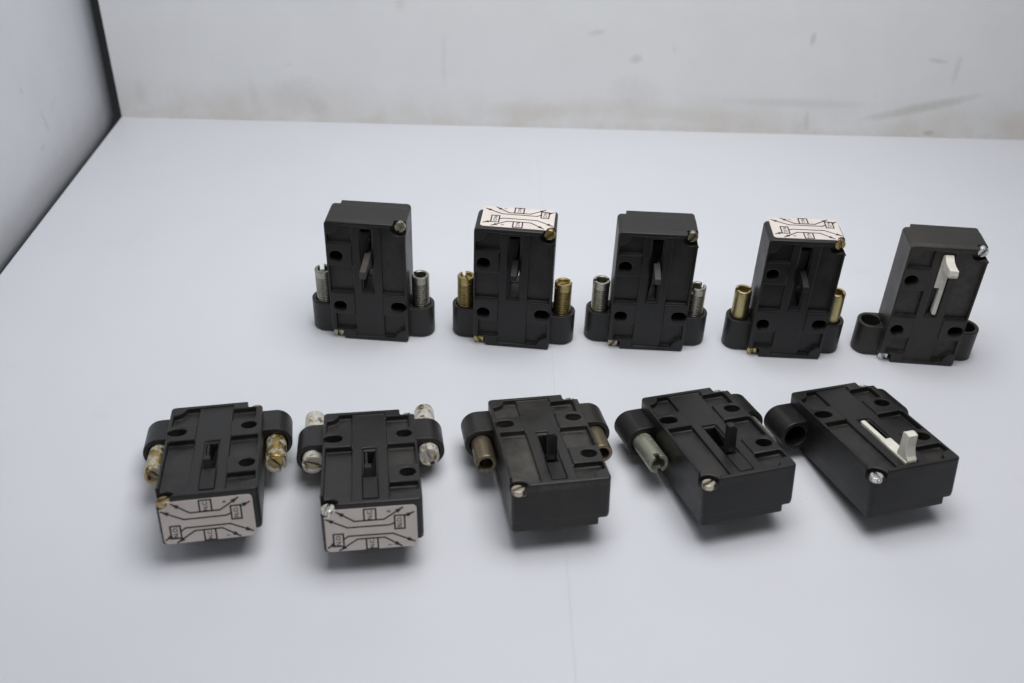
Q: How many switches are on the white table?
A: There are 10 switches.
